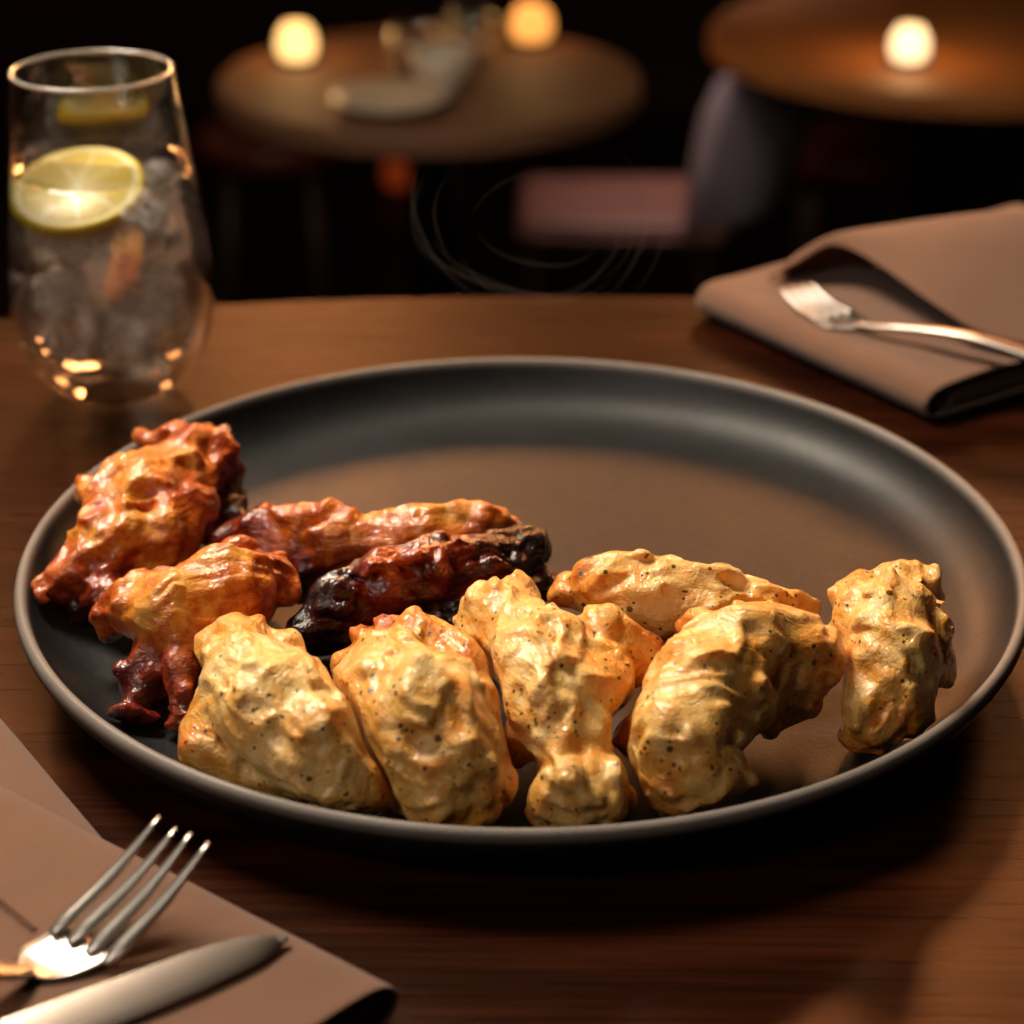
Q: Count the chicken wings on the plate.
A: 10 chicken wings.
